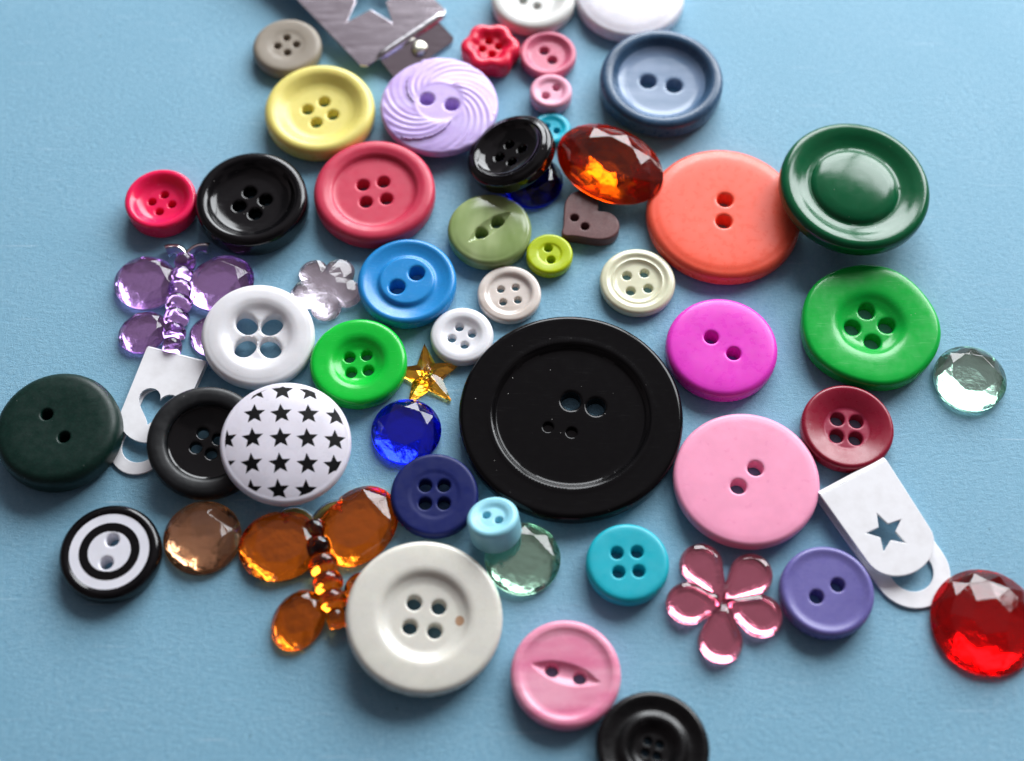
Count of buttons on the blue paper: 41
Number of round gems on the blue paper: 7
